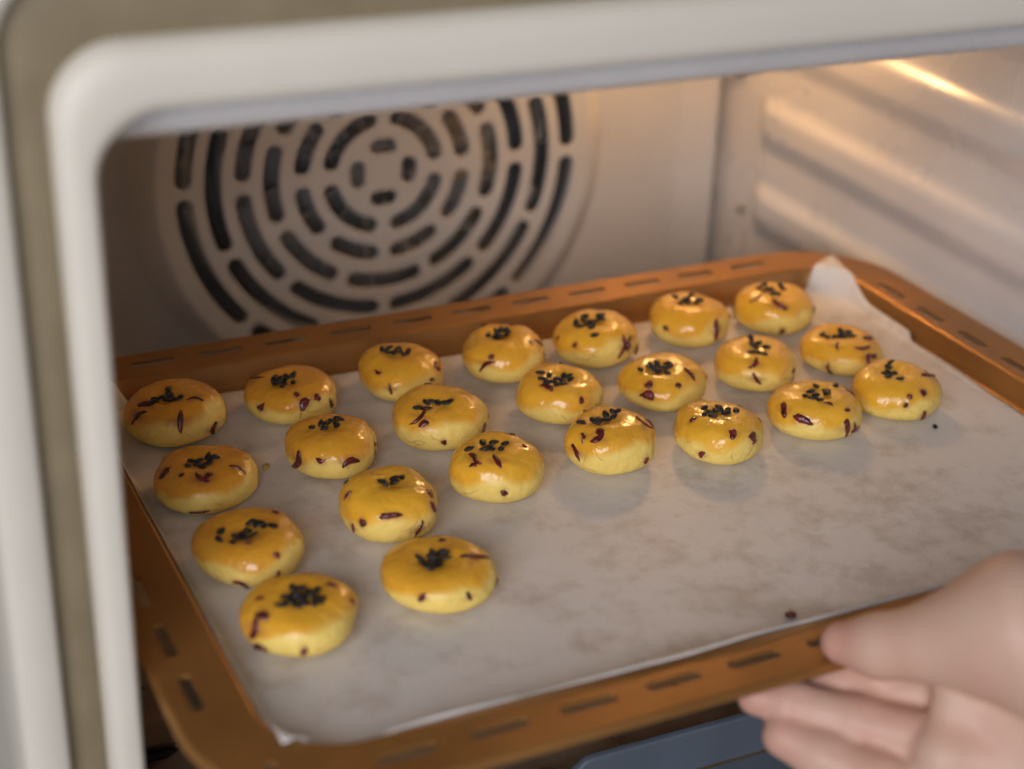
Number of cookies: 23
